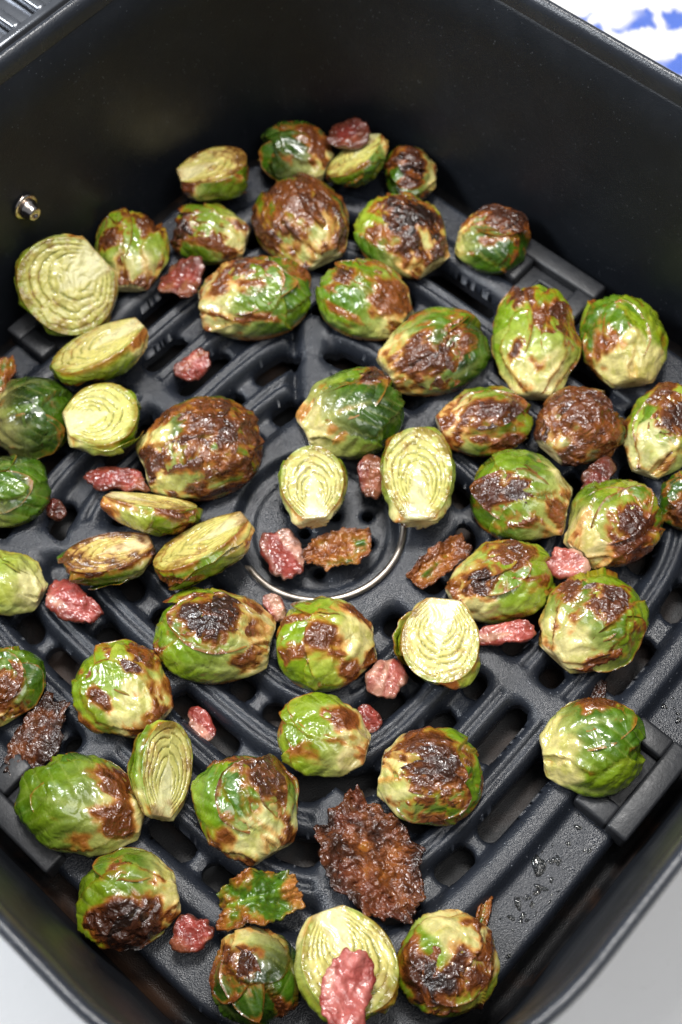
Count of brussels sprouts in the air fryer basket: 50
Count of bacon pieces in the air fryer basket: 17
